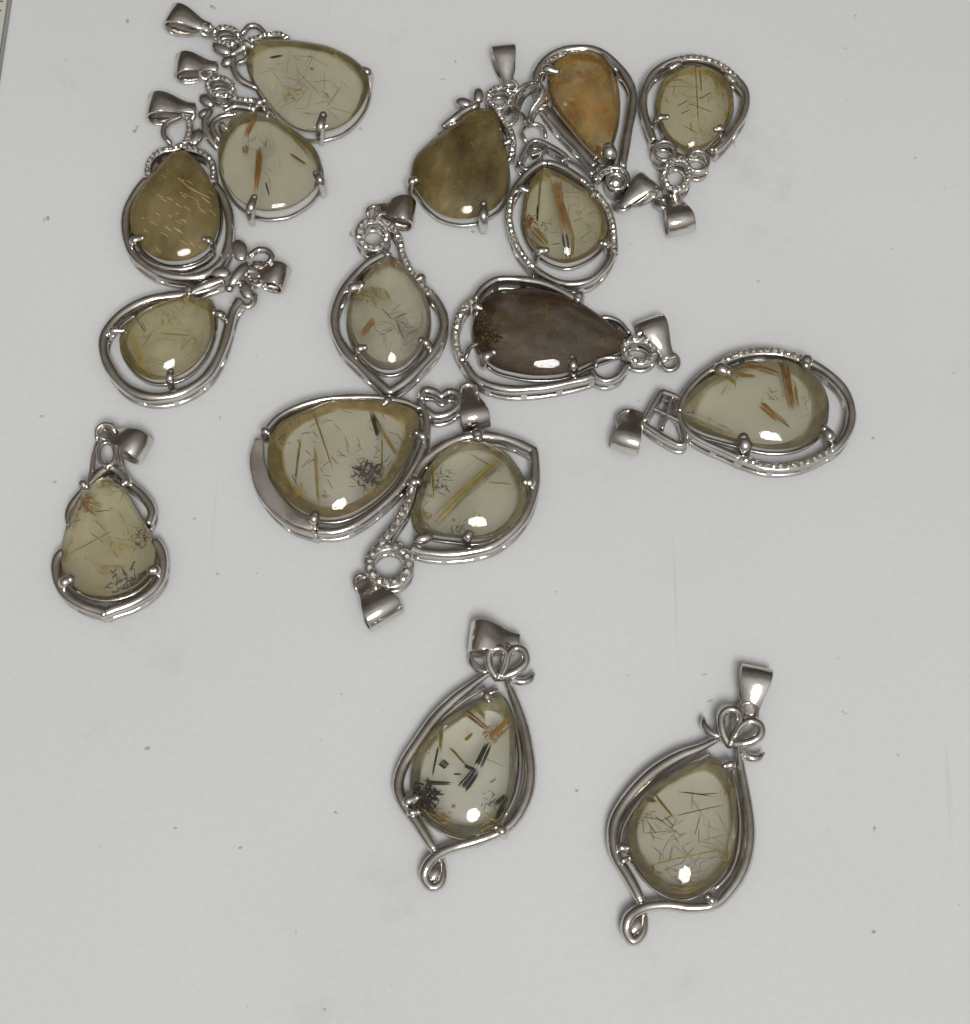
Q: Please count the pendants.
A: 16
